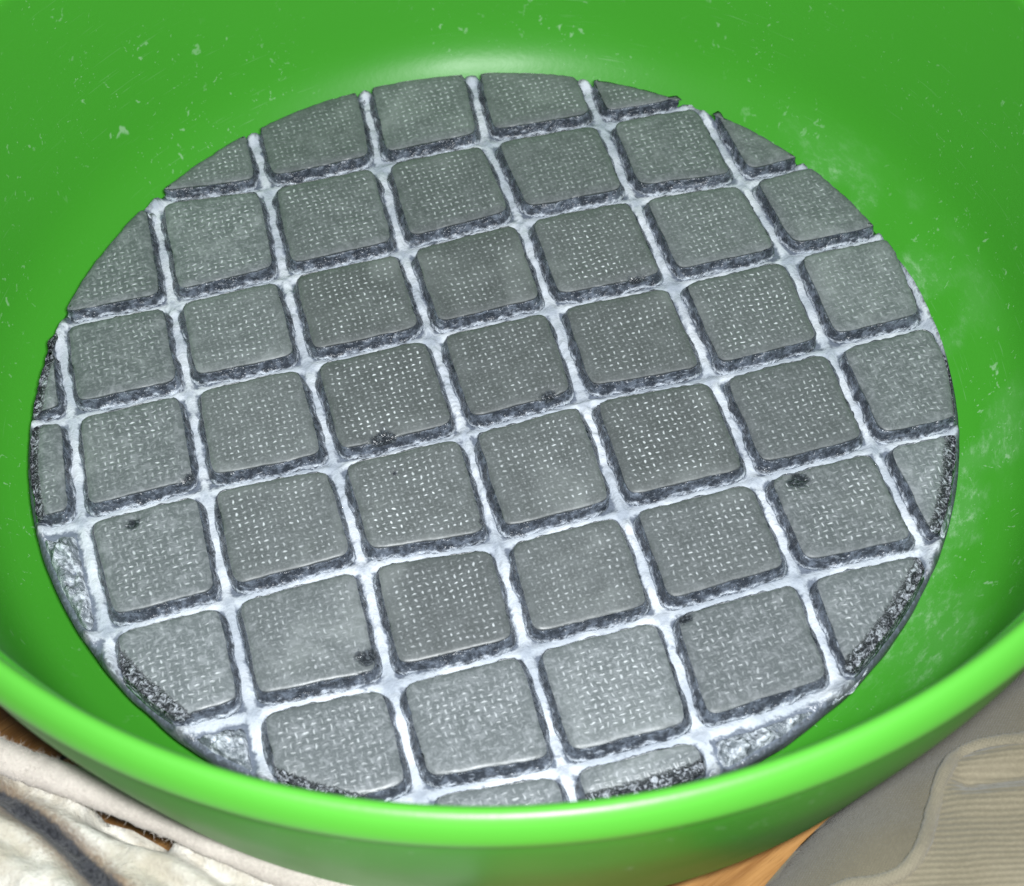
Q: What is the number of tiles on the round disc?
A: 49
